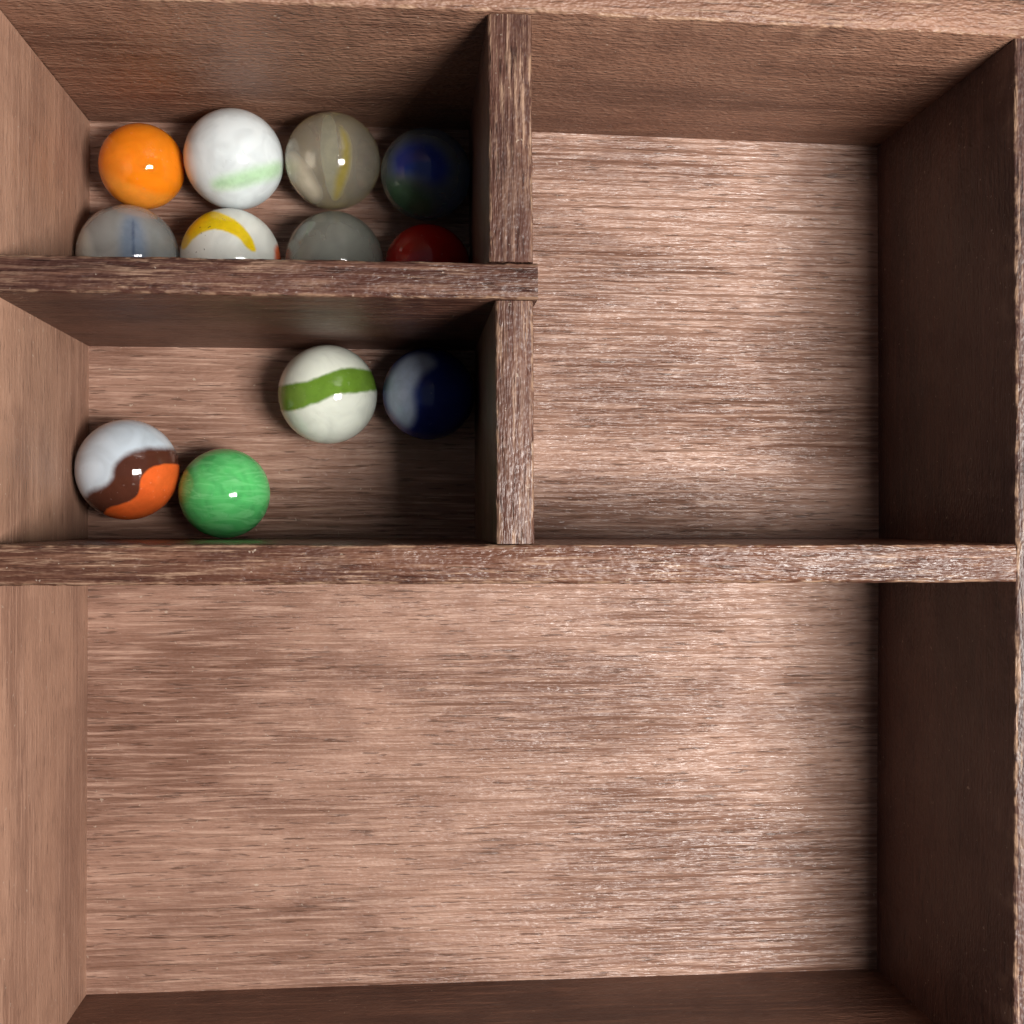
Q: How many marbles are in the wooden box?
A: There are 12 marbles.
